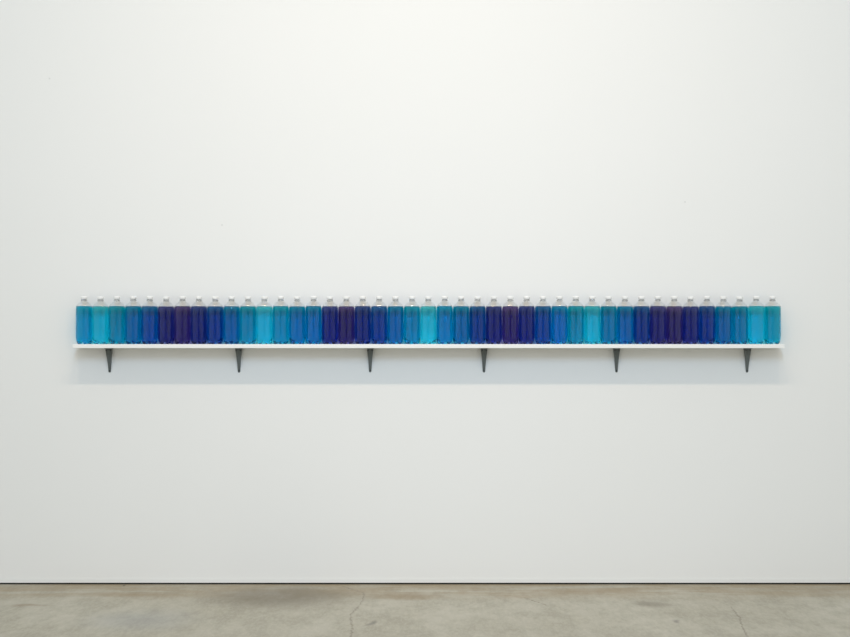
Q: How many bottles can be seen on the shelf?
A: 43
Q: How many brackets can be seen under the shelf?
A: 6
